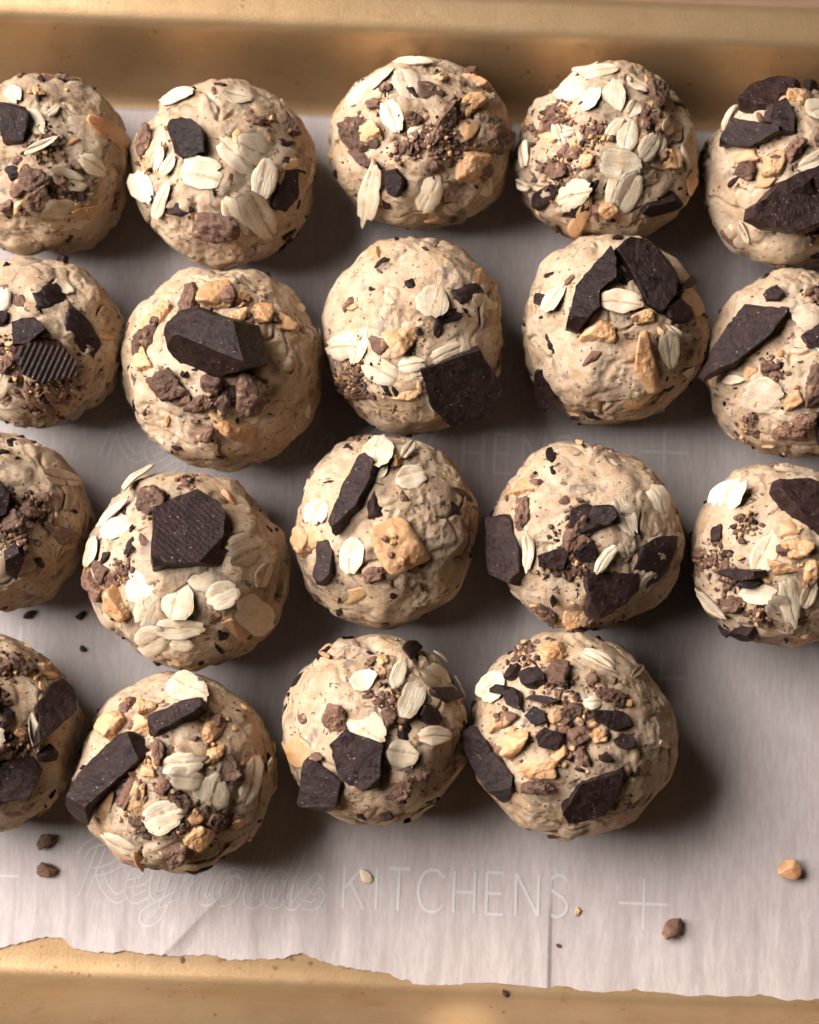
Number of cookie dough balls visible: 19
